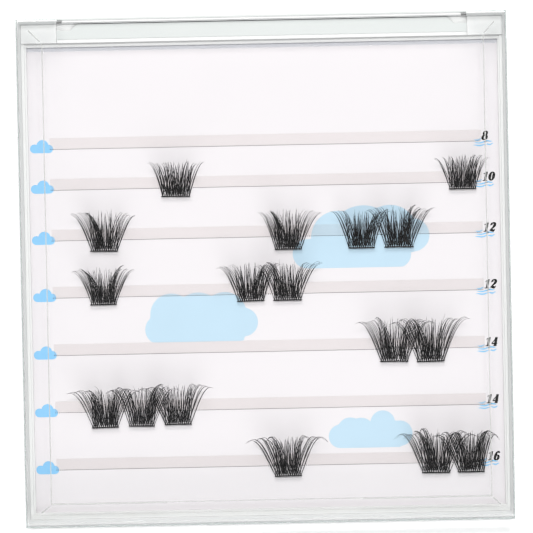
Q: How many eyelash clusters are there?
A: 17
